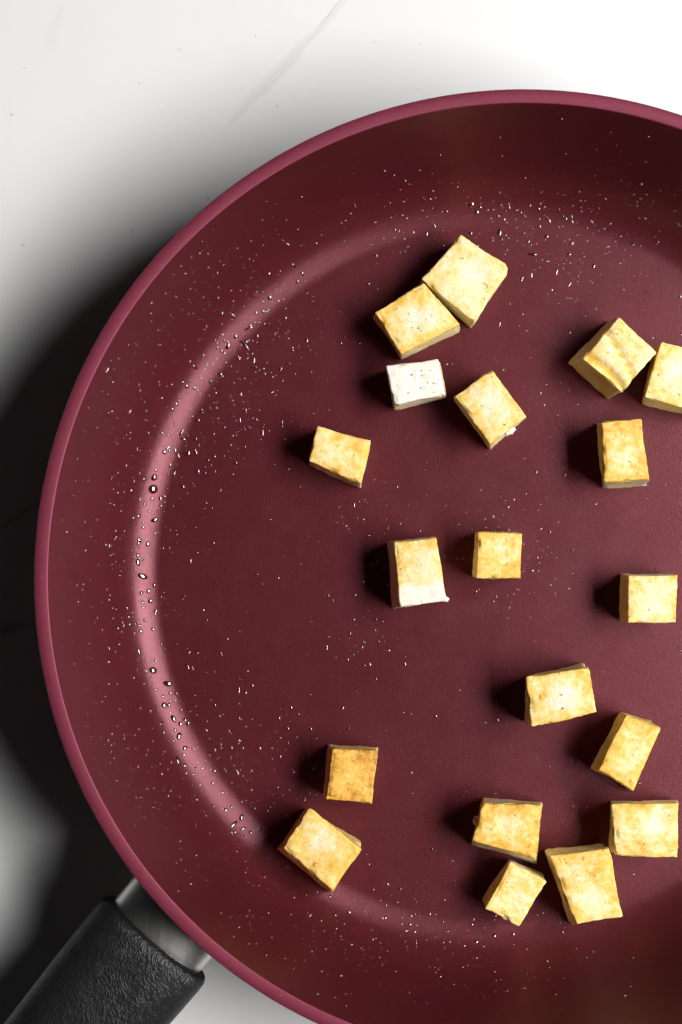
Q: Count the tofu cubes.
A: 19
